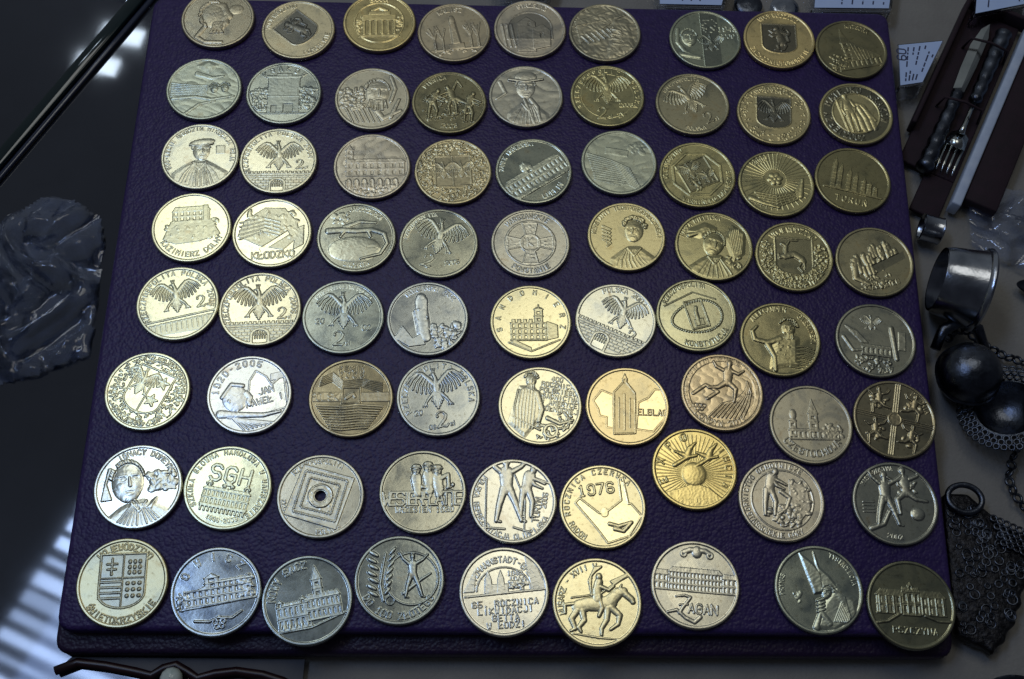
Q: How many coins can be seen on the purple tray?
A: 72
